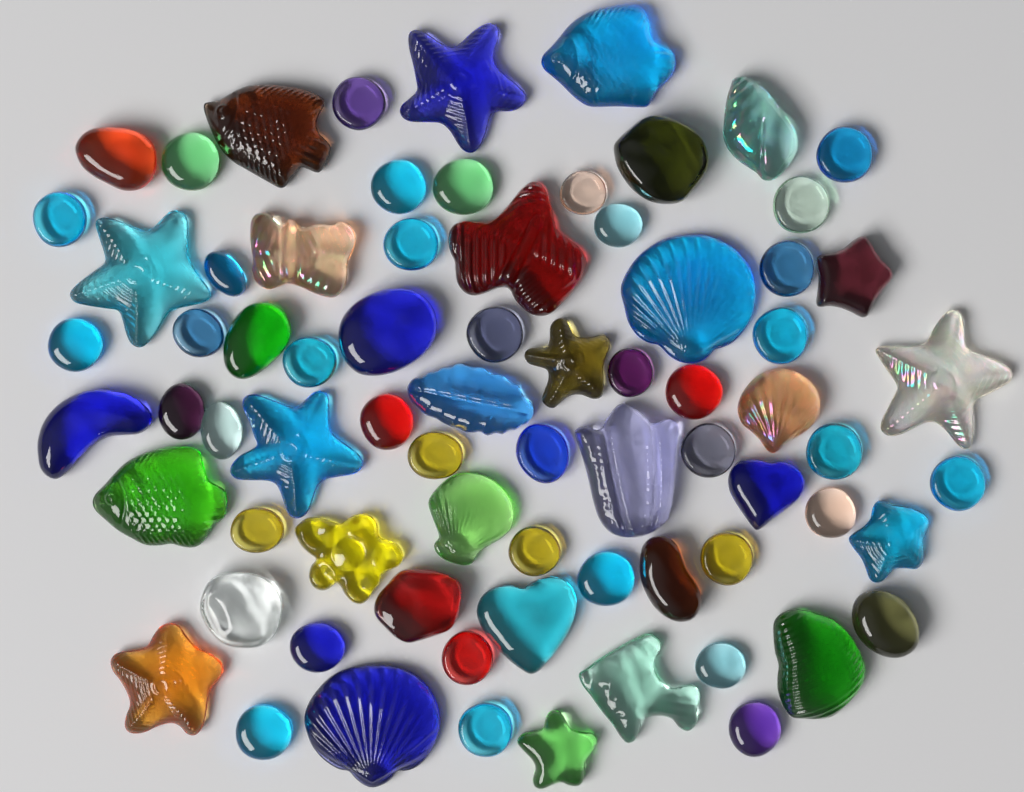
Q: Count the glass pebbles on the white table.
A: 46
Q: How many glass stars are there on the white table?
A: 9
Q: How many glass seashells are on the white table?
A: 6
